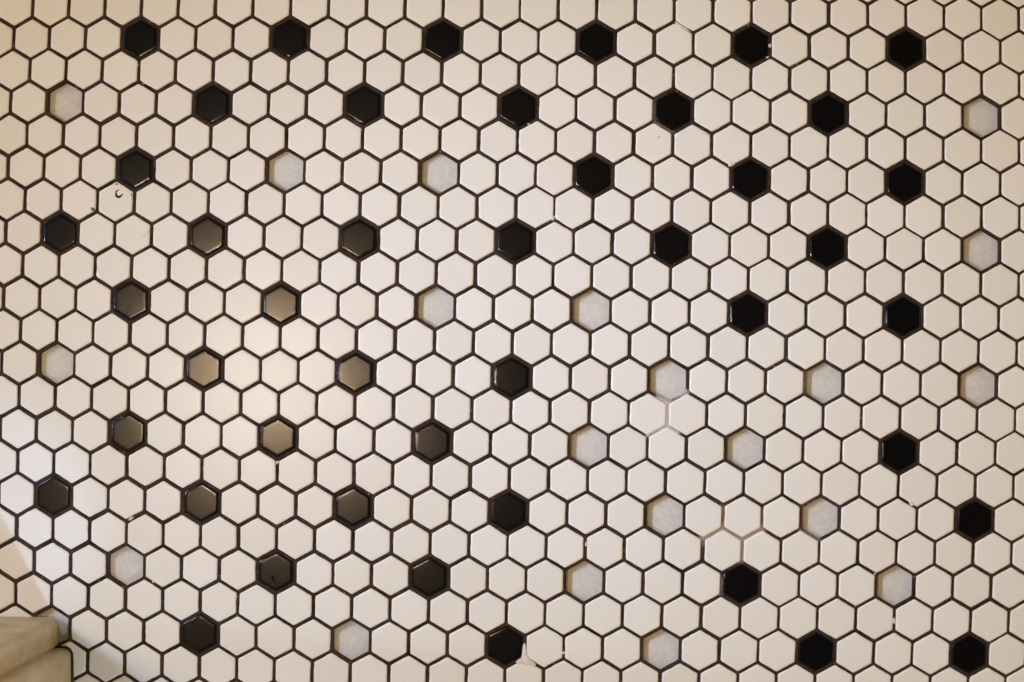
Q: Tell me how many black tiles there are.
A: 44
